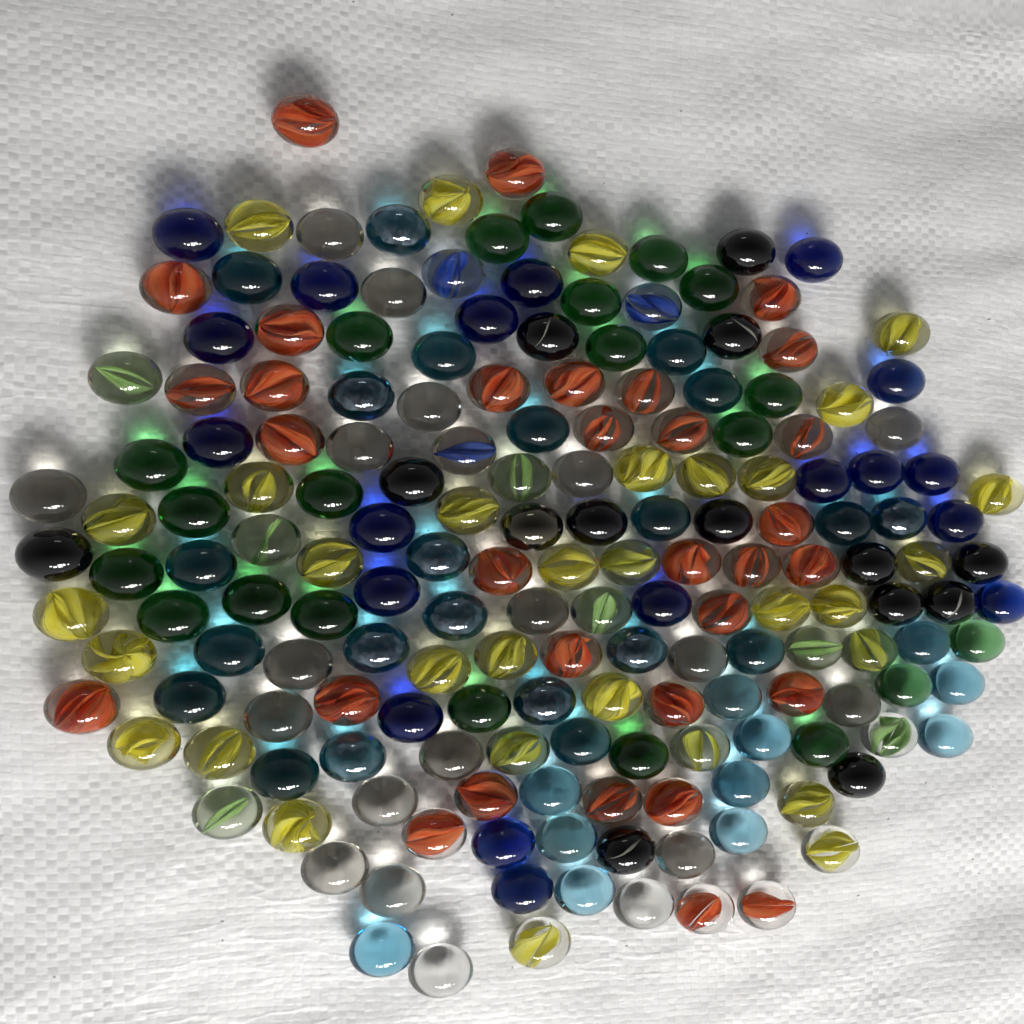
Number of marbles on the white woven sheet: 180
